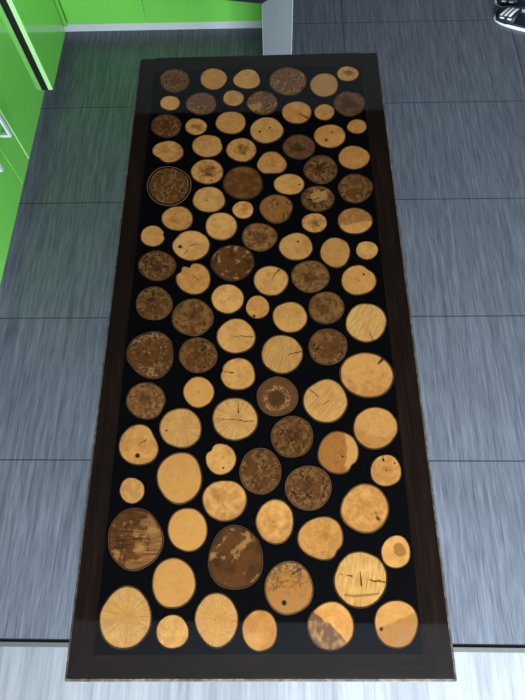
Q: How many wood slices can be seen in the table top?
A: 98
